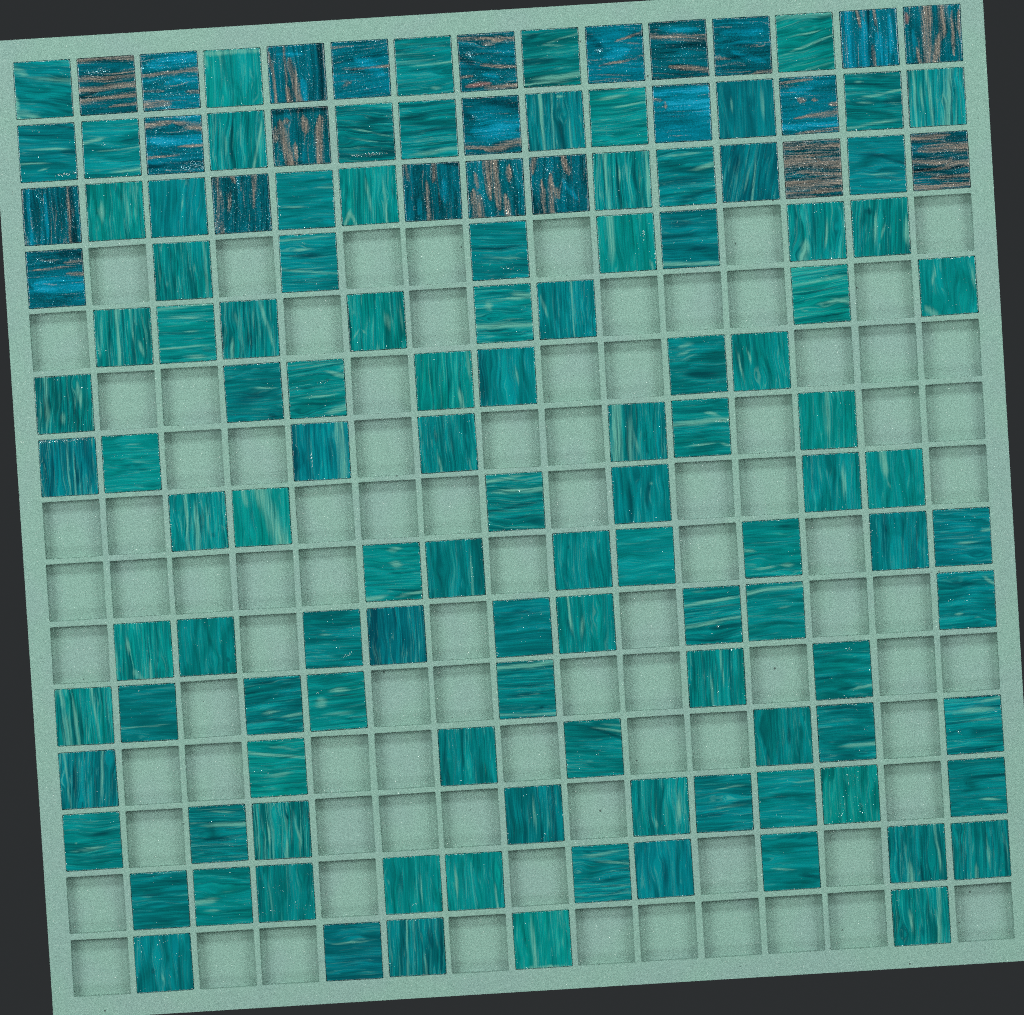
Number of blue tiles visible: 23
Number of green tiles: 112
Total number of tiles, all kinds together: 135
